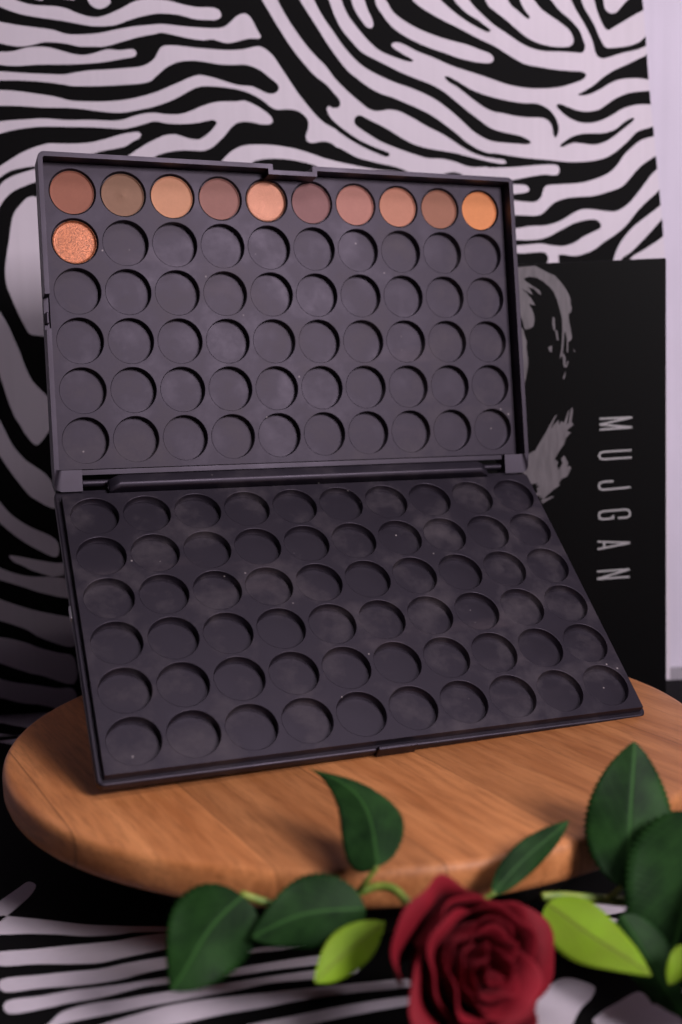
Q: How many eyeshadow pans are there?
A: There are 11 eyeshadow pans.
